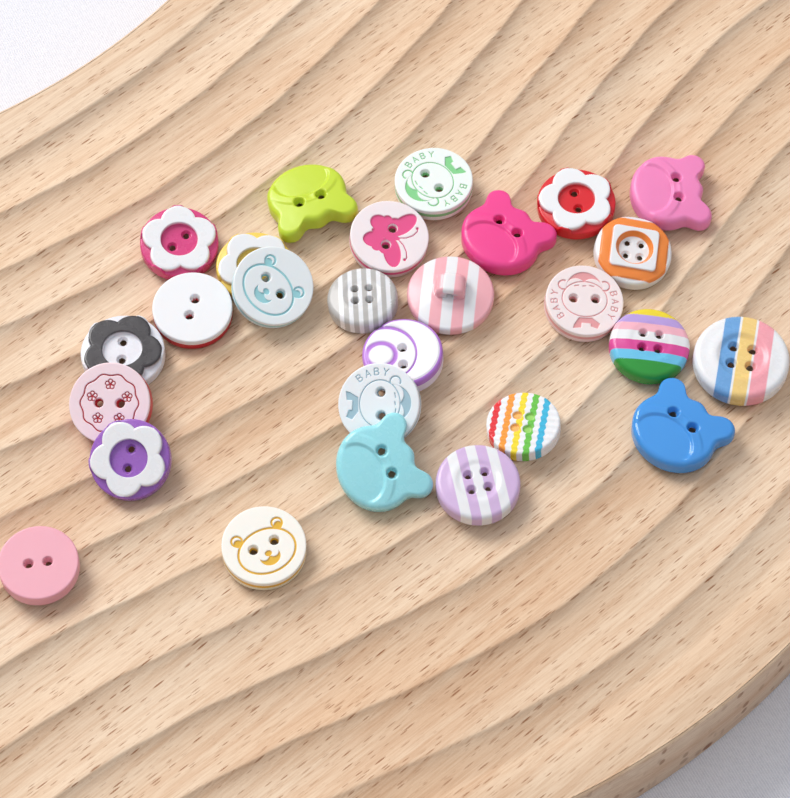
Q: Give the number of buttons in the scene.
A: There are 27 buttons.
